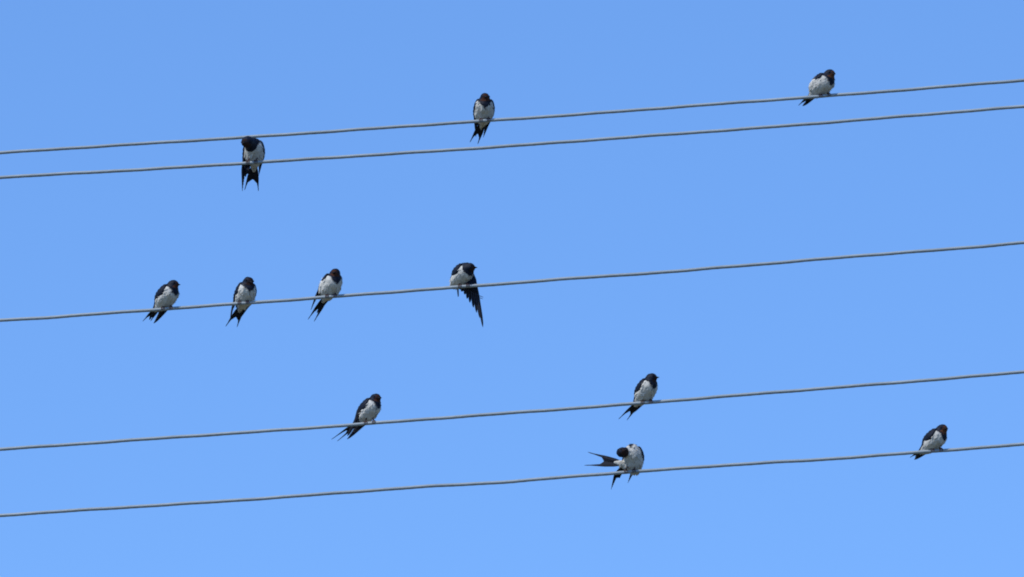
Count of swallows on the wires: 11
